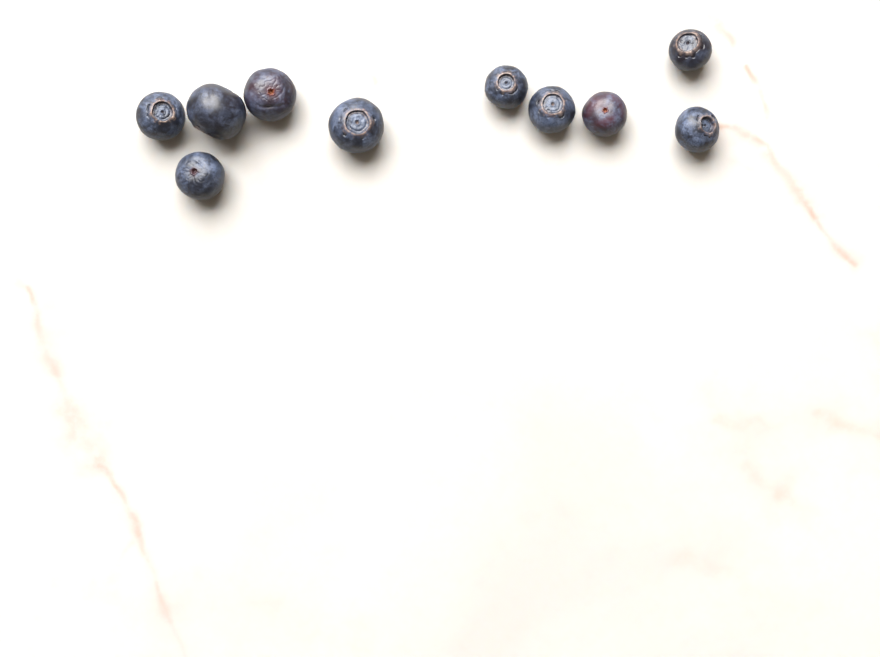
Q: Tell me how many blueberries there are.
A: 10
